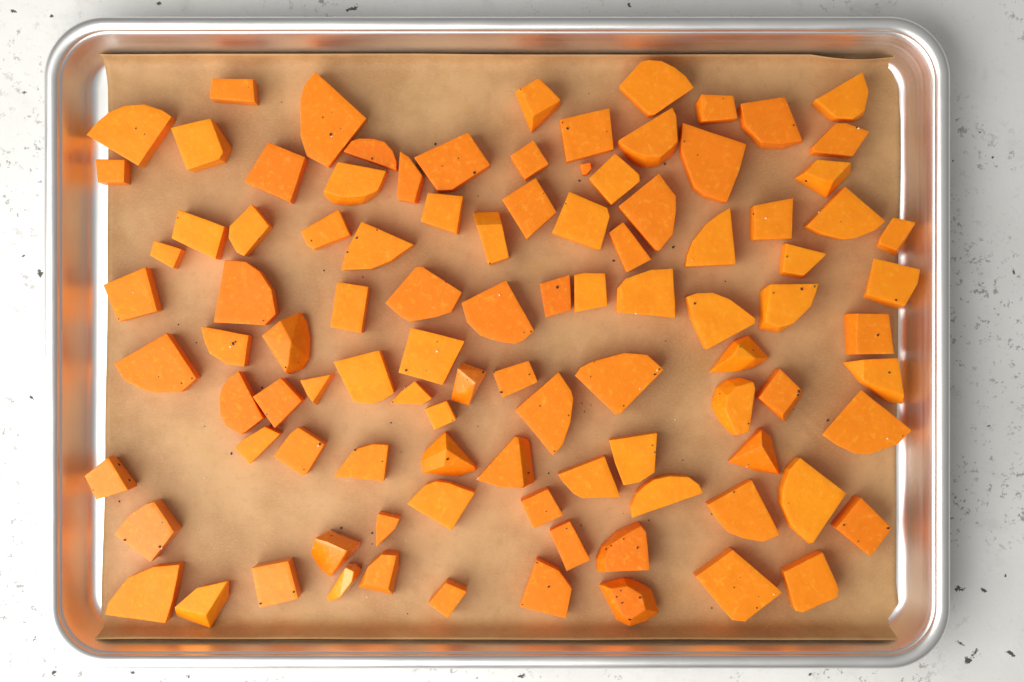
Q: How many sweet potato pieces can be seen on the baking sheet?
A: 100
